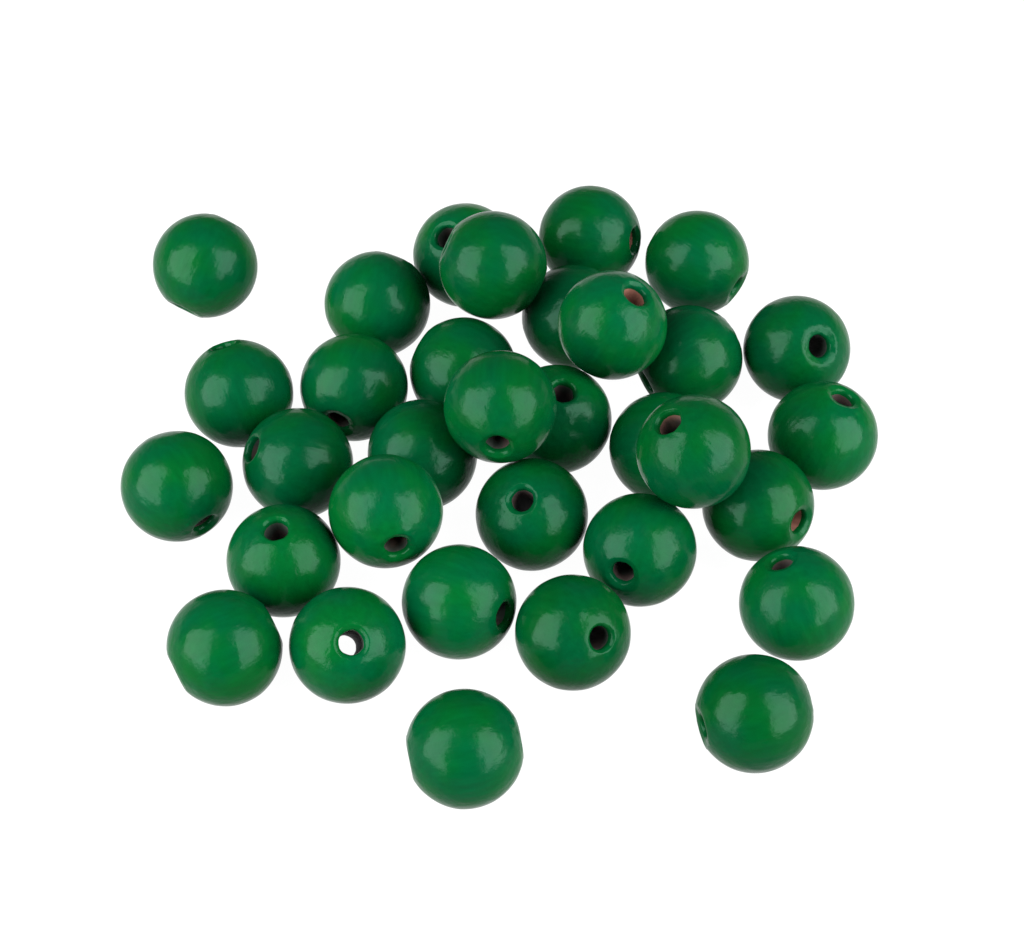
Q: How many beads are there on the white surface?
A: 33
